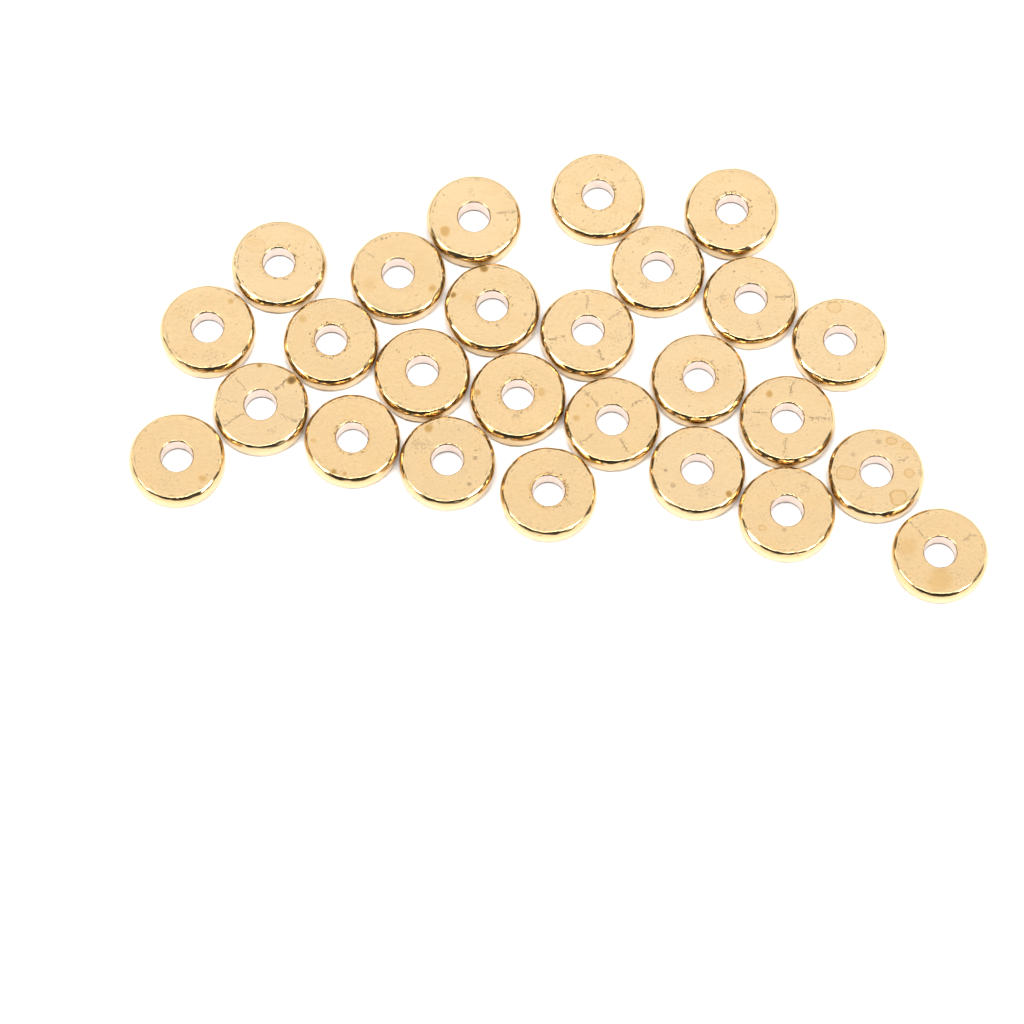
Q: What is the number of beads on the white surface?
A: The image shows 26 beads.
